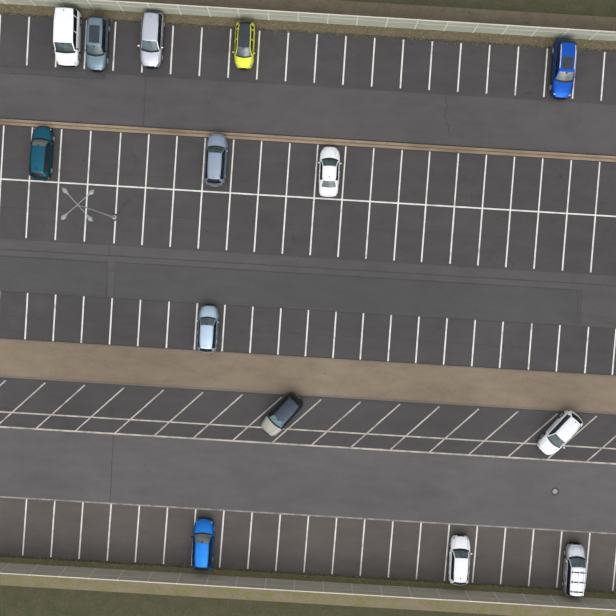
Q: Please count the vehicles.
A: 14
